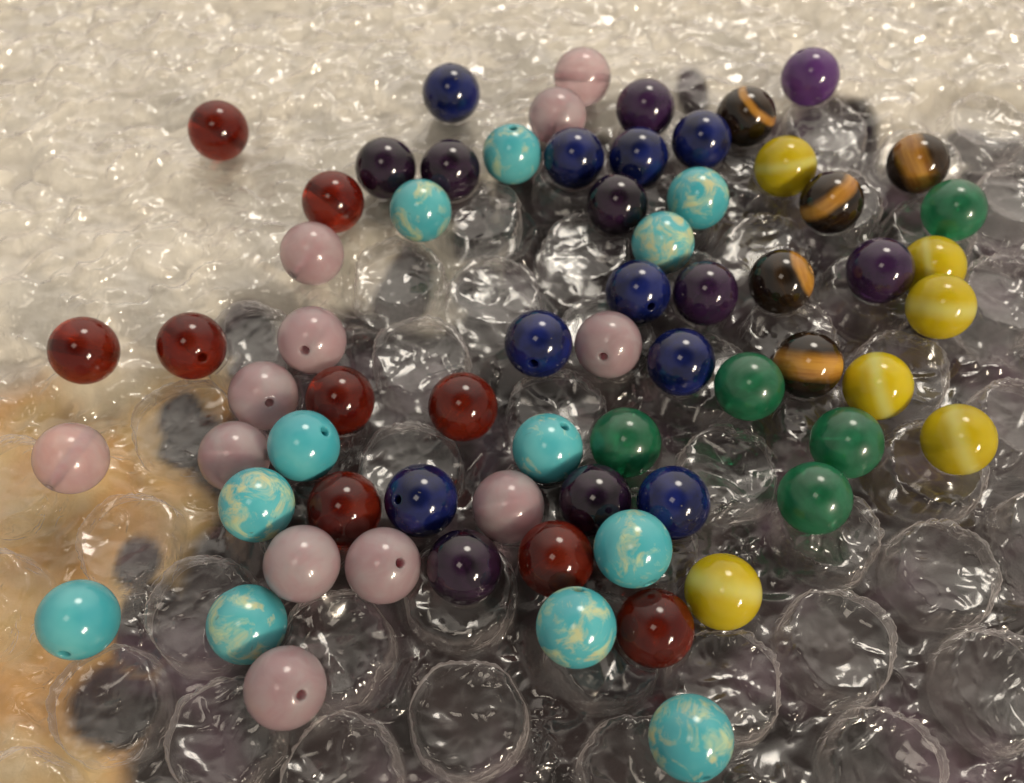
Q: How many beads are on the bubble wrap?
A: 67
